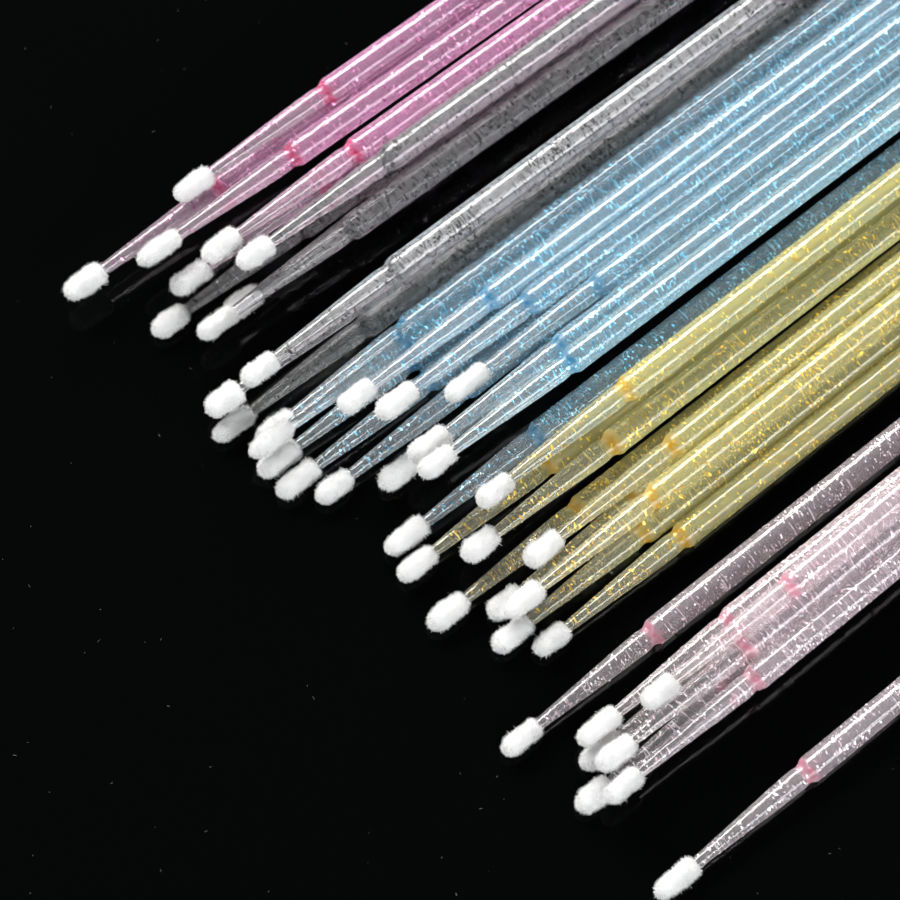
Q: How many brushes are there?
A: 41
